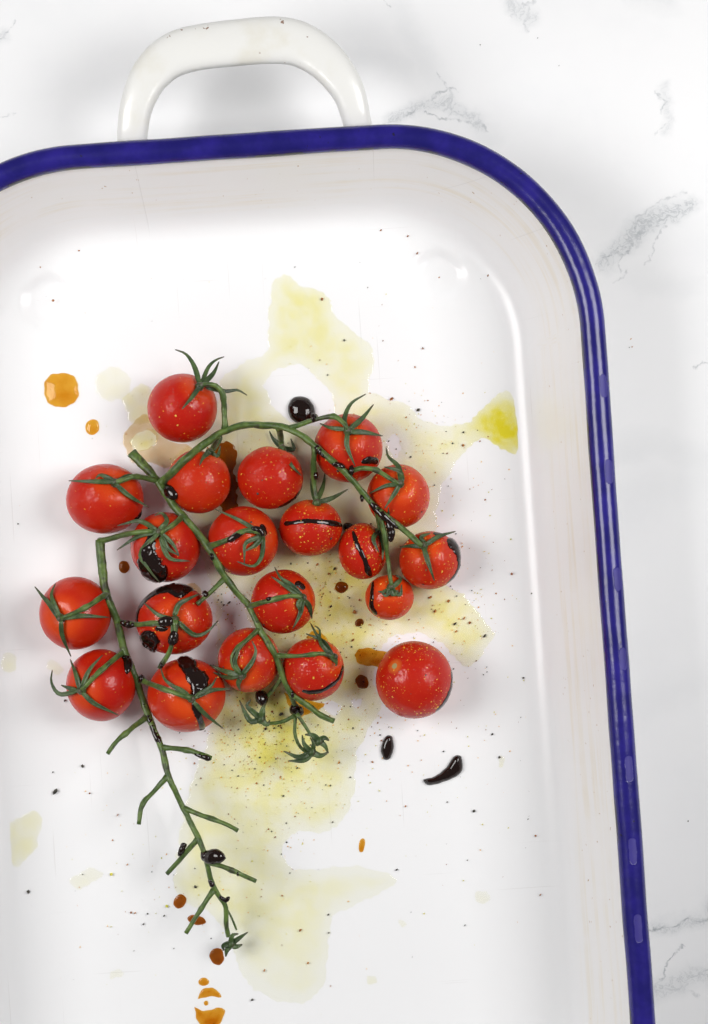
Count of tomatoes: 20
